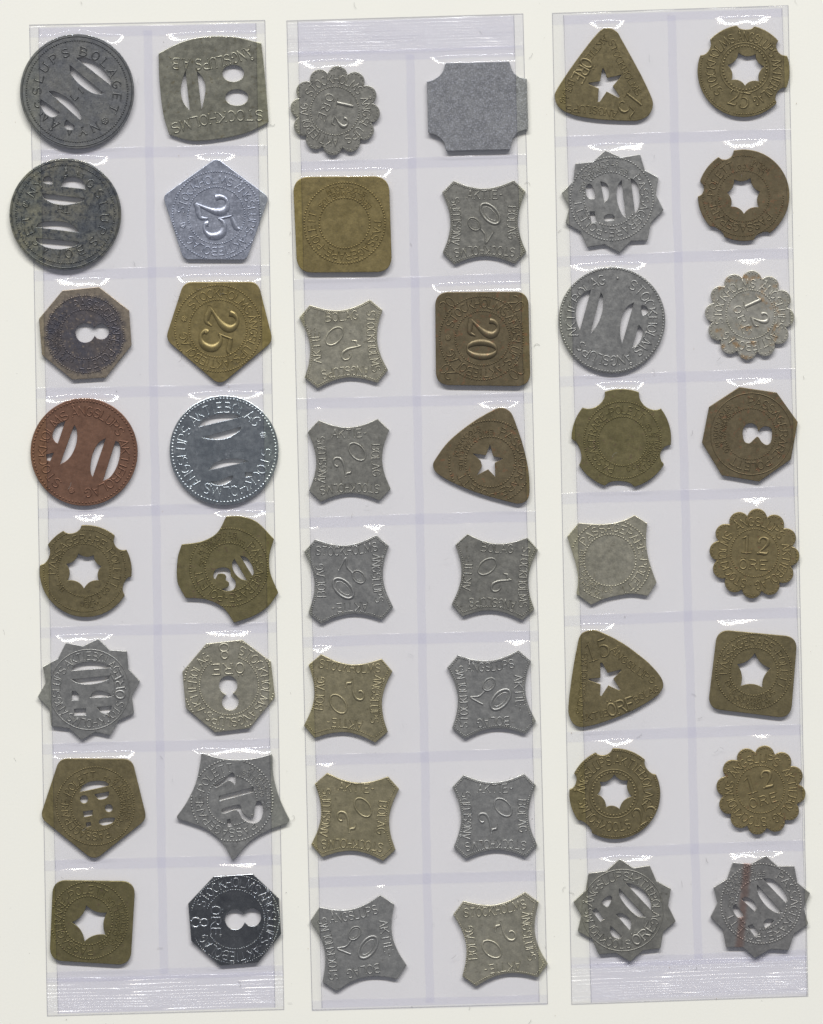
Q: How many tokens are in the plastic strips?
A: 48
